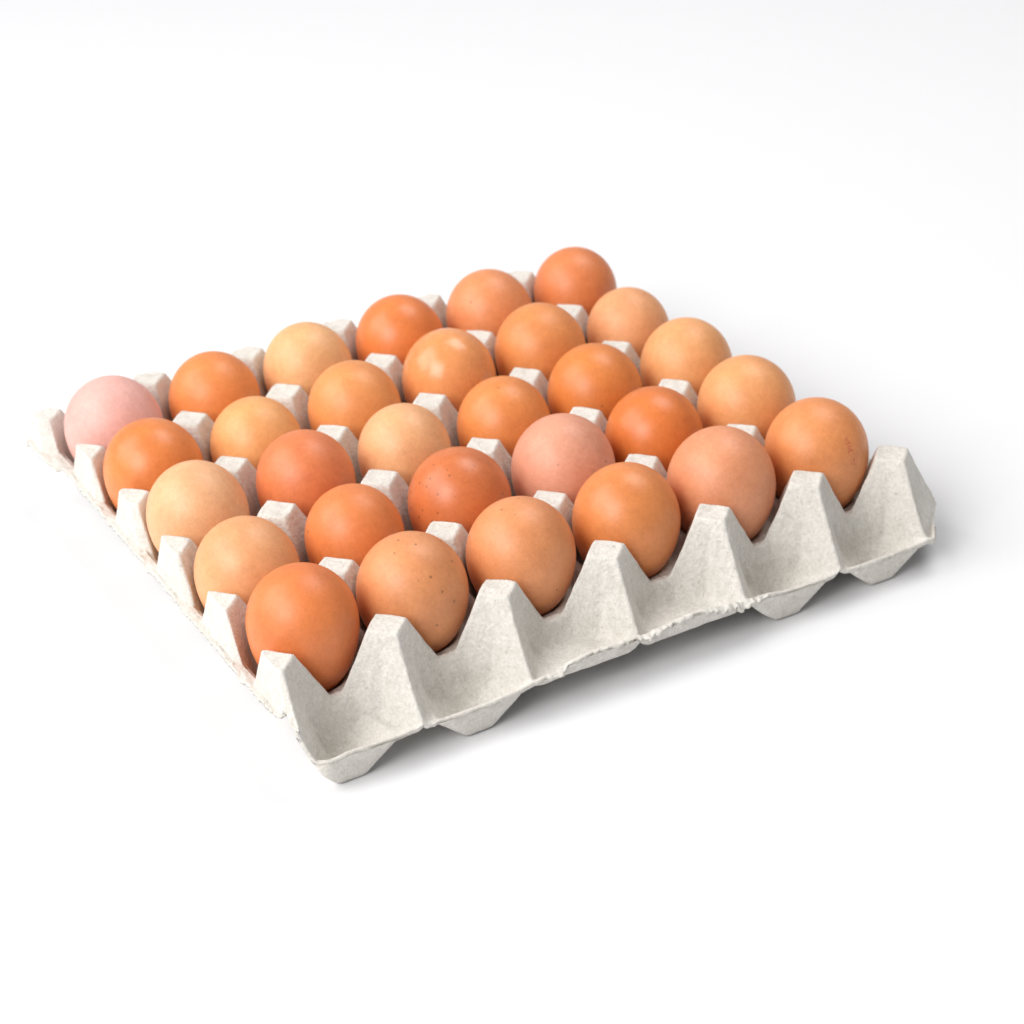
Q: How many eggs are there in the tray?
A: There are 30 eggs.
